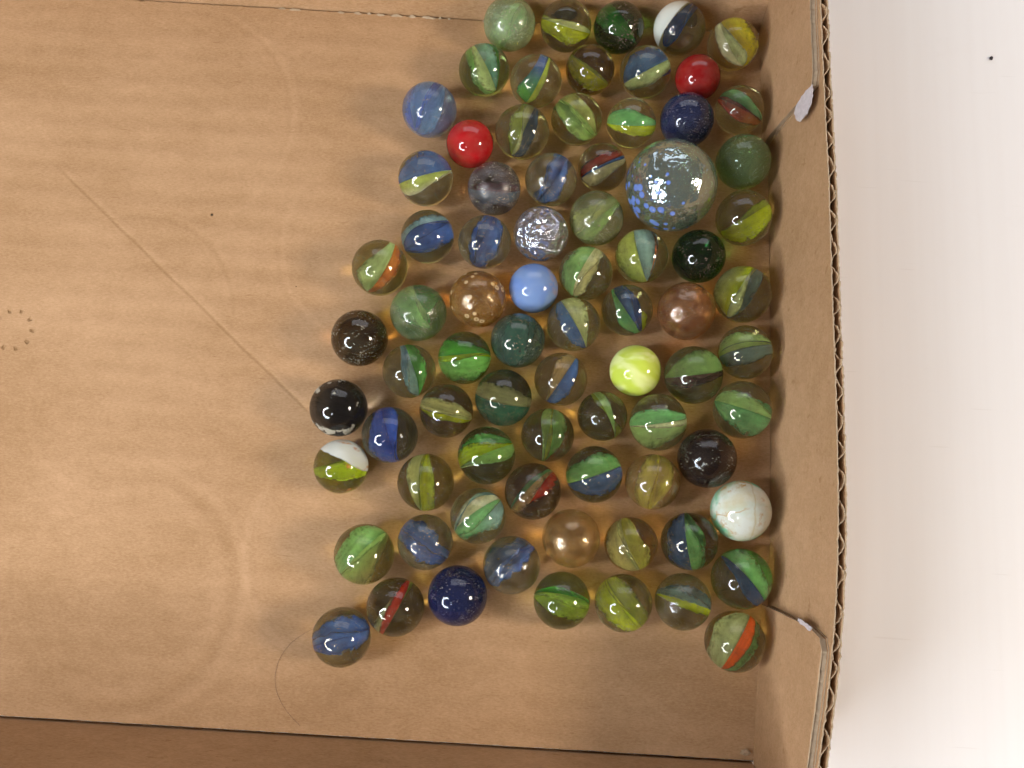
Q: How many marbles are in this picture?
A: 78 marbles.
